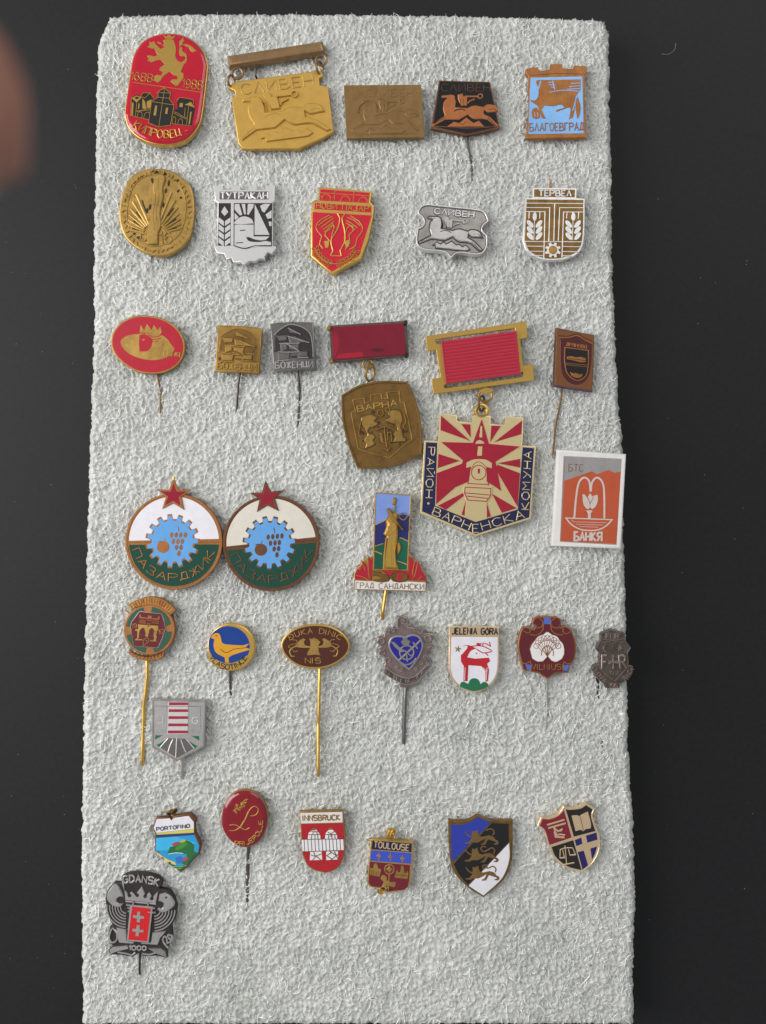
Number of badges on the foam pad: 35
